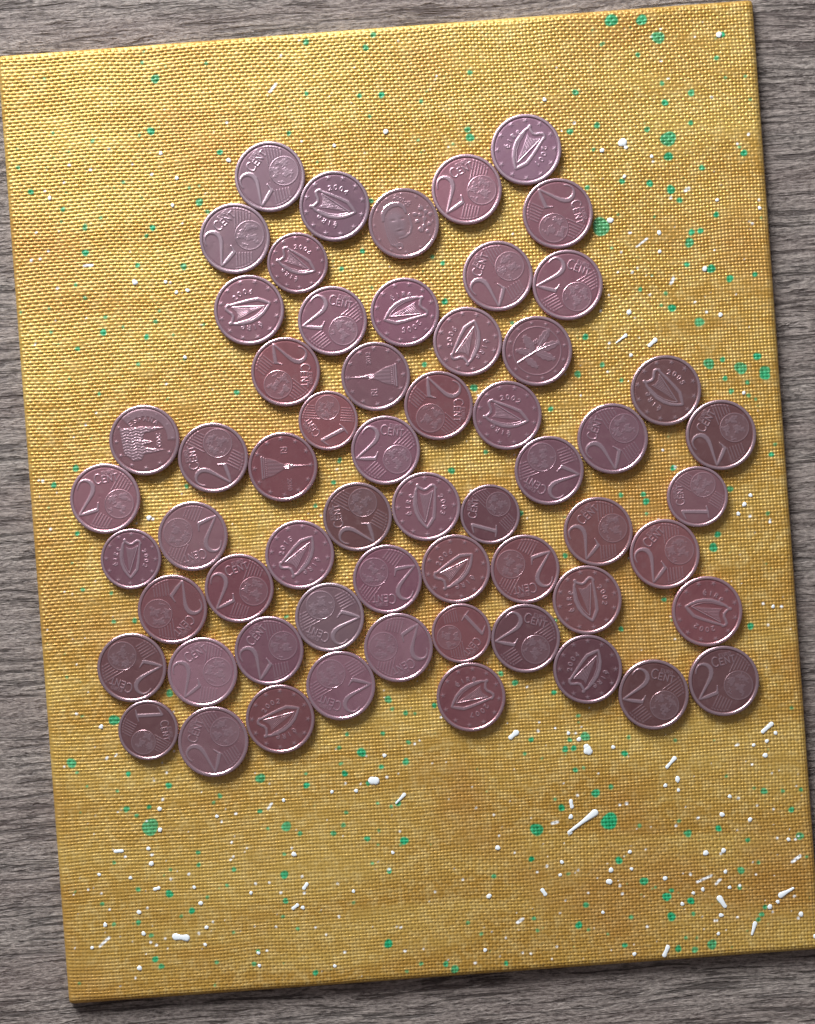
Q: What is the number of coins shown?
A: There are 60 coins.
